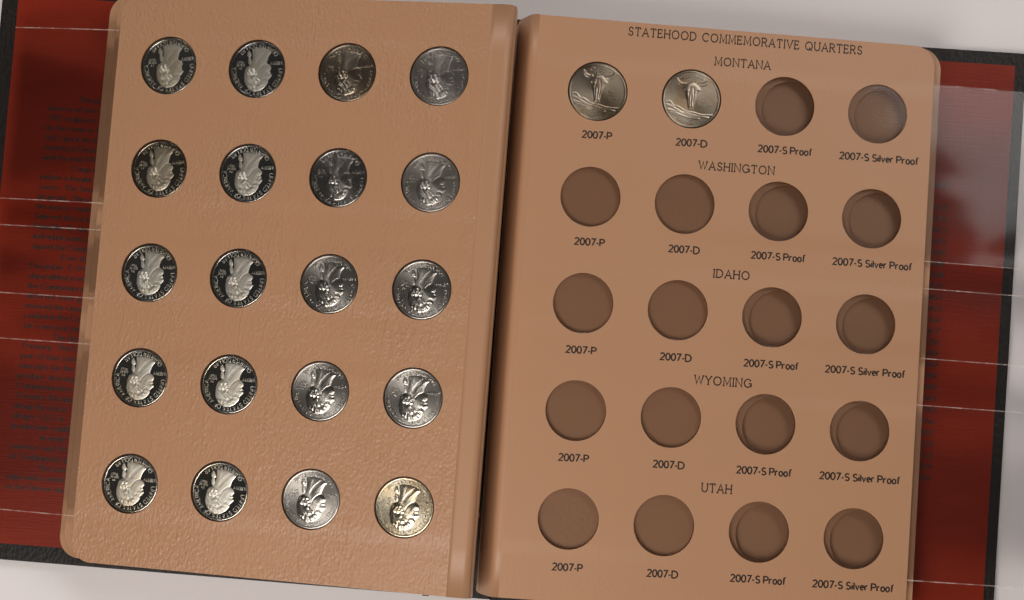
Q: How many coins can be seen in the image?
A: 22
